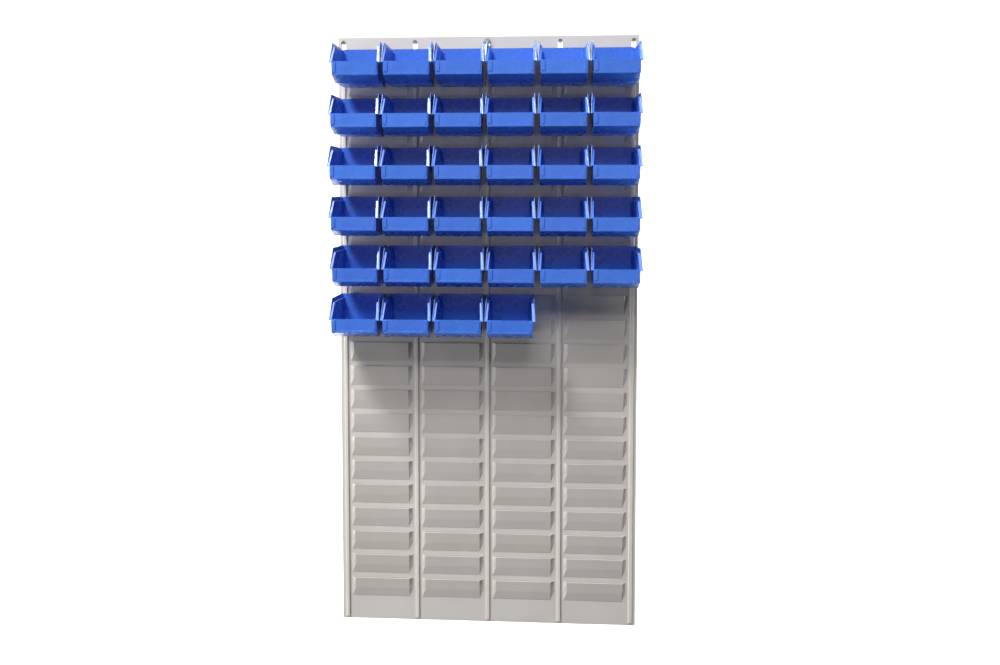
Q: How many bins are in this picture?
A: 34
